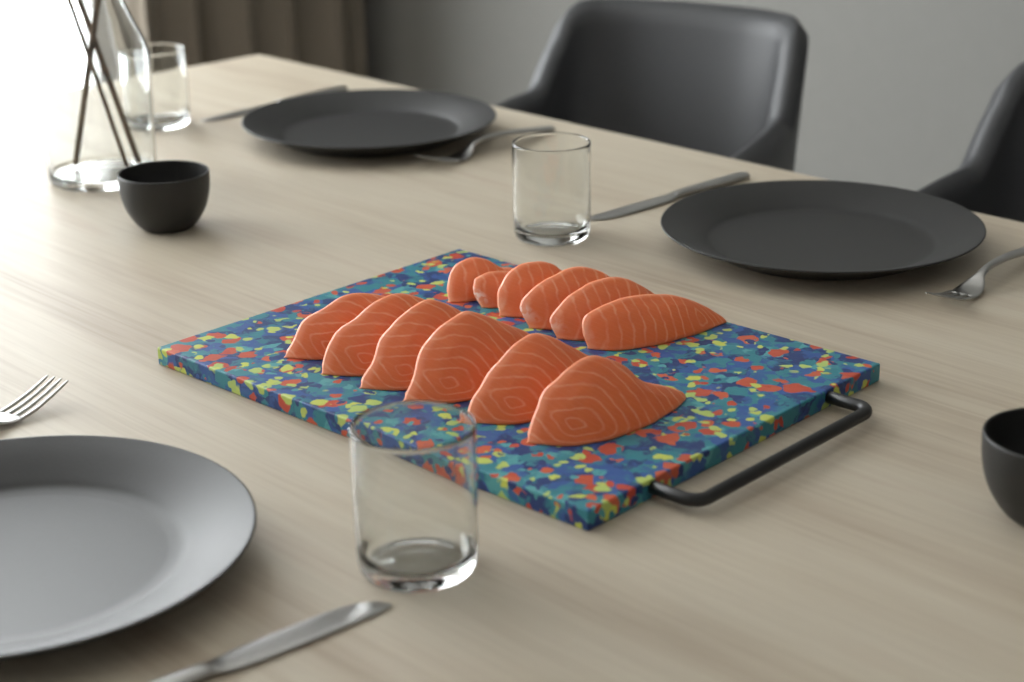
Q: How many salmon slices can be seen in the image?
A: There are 12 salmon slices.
